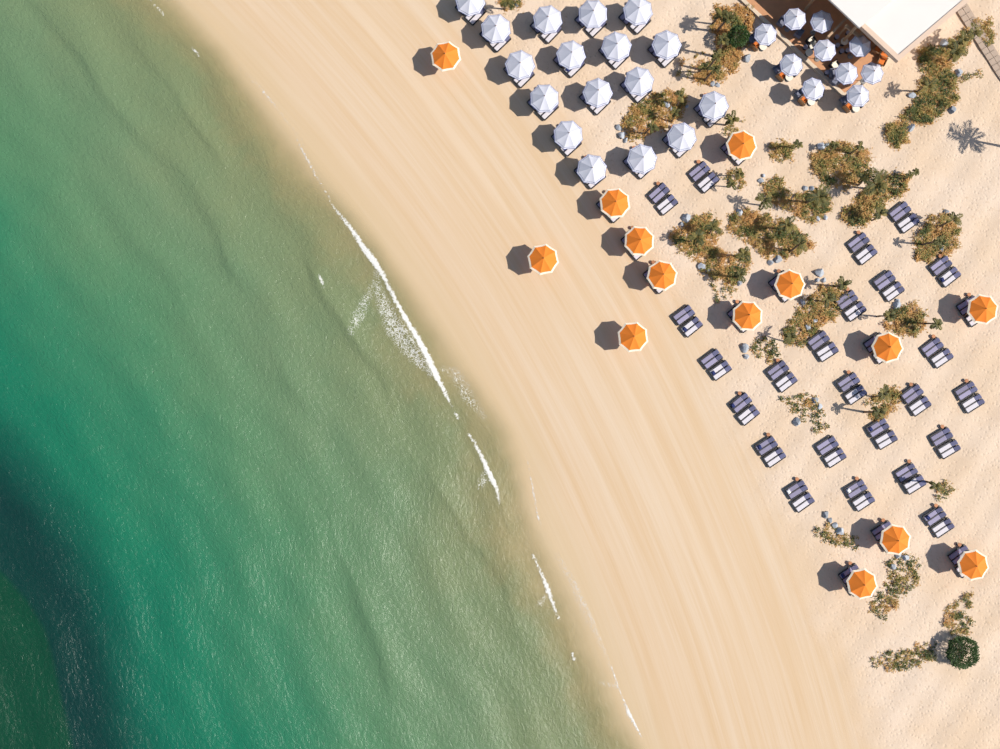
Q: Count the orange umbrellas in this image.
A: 14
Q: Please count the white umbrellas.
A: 27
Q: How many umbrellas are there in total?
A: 41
